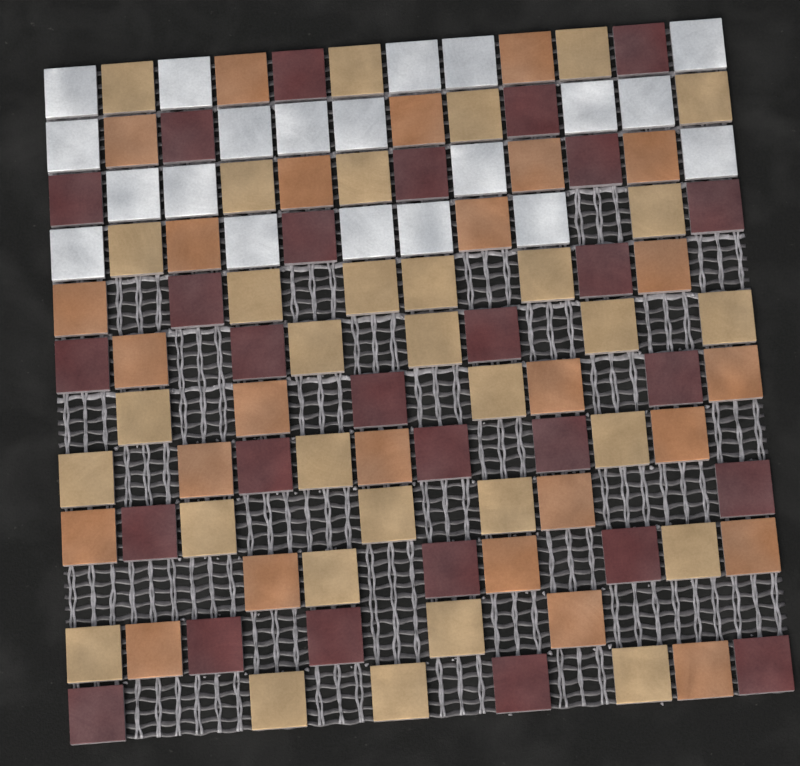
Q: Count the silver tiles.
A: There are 20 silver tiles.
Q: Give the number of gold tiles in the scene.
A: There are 32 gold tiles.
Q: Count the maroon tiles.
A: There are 28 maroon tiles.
